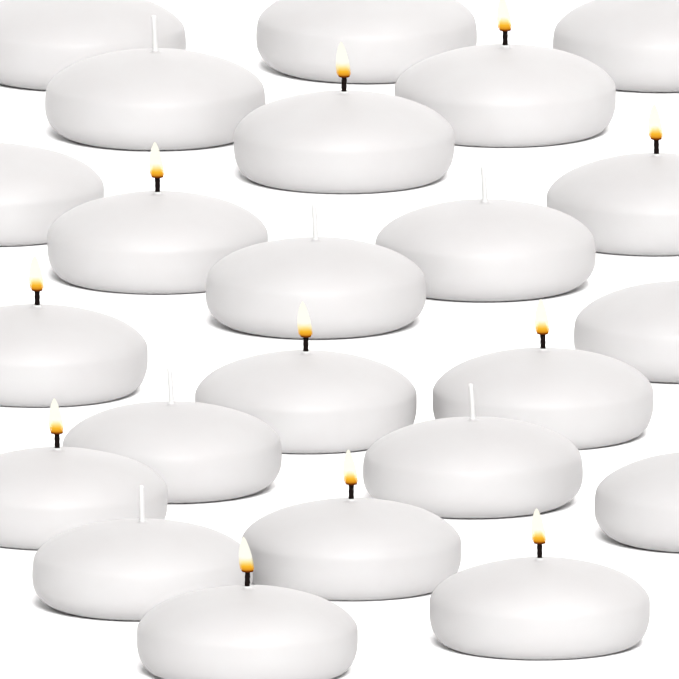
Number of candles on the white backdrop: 23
